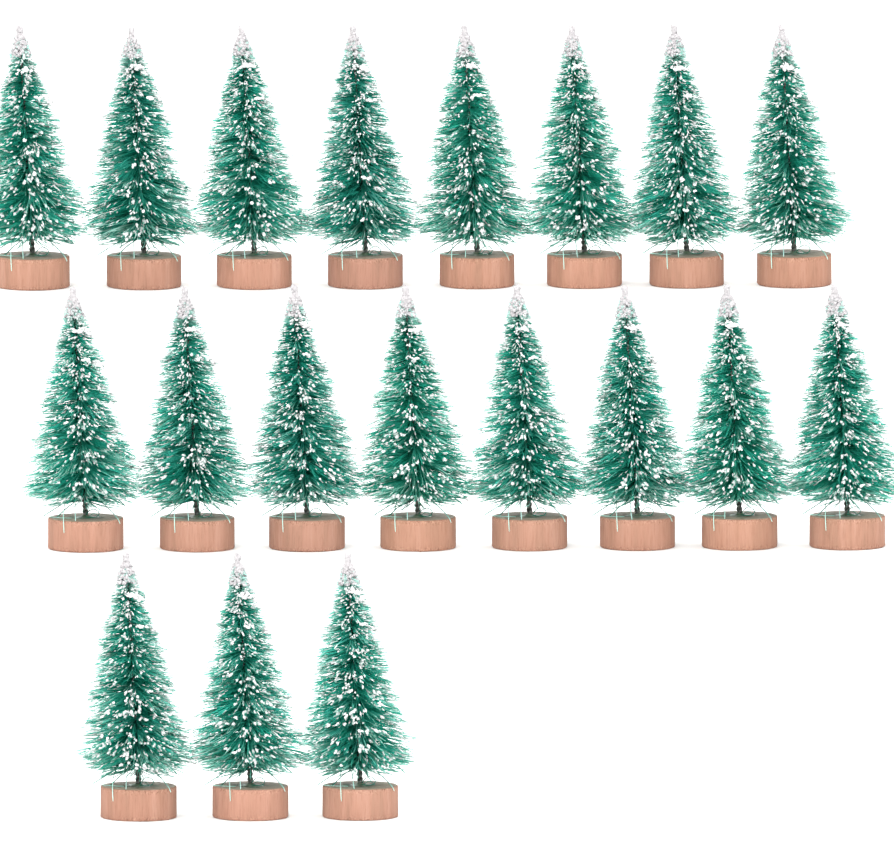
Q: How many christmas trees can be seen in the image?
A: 19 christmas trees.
